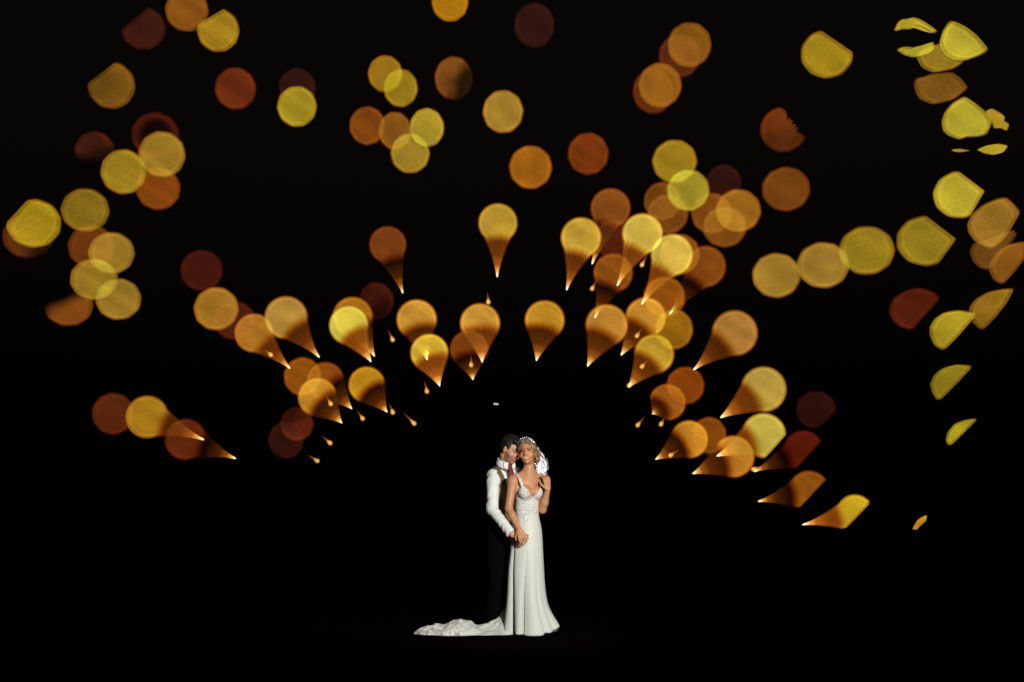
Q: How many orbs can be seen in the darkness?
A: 67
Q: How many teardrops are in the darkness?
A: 34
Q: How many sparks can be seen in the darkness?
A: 21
